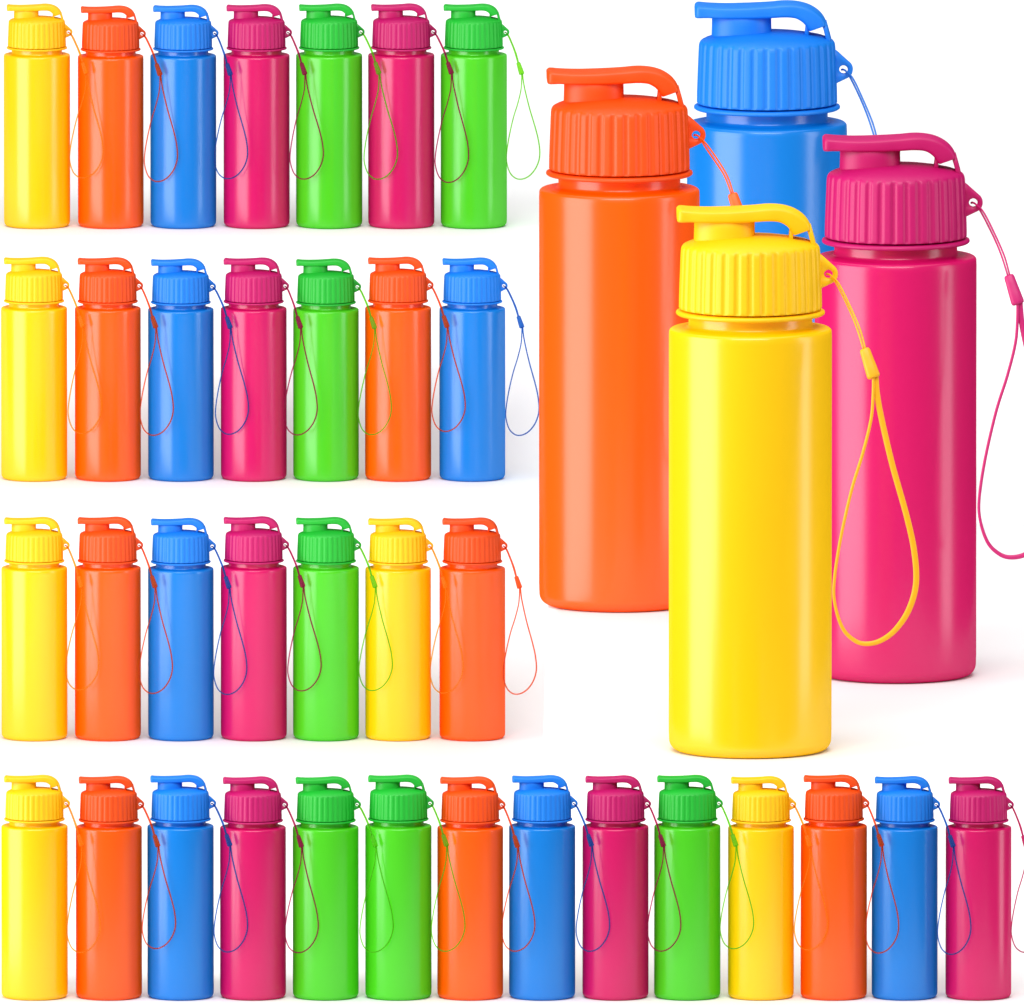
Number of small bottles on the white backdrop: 35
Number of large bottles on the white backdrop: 4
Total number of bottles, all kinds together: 39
